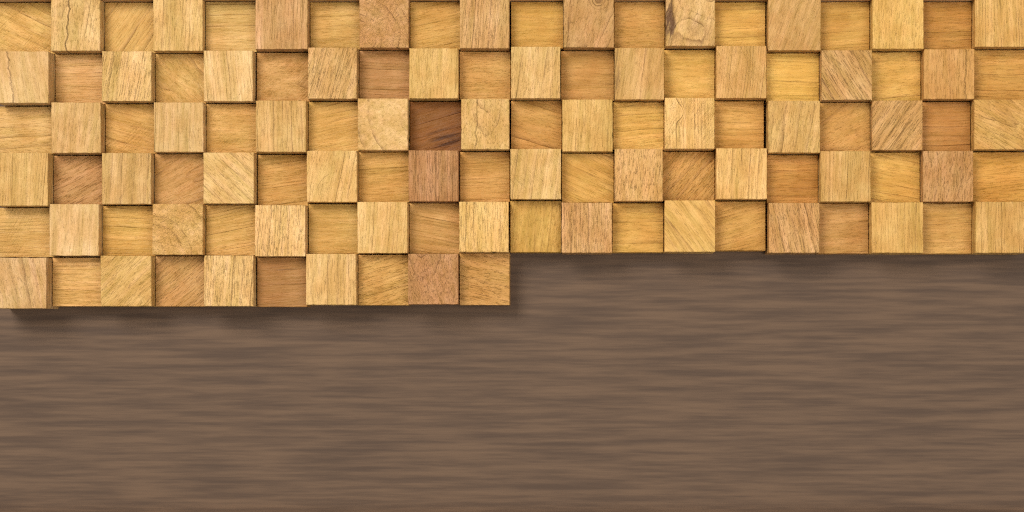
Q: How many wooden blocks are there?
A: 110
